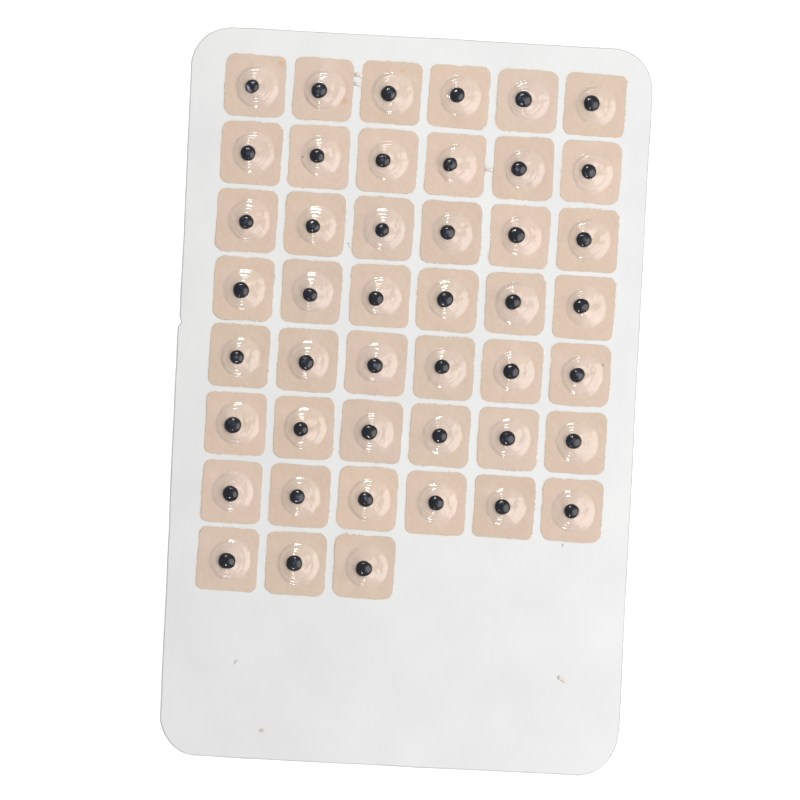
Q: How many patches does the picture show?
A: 45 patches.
